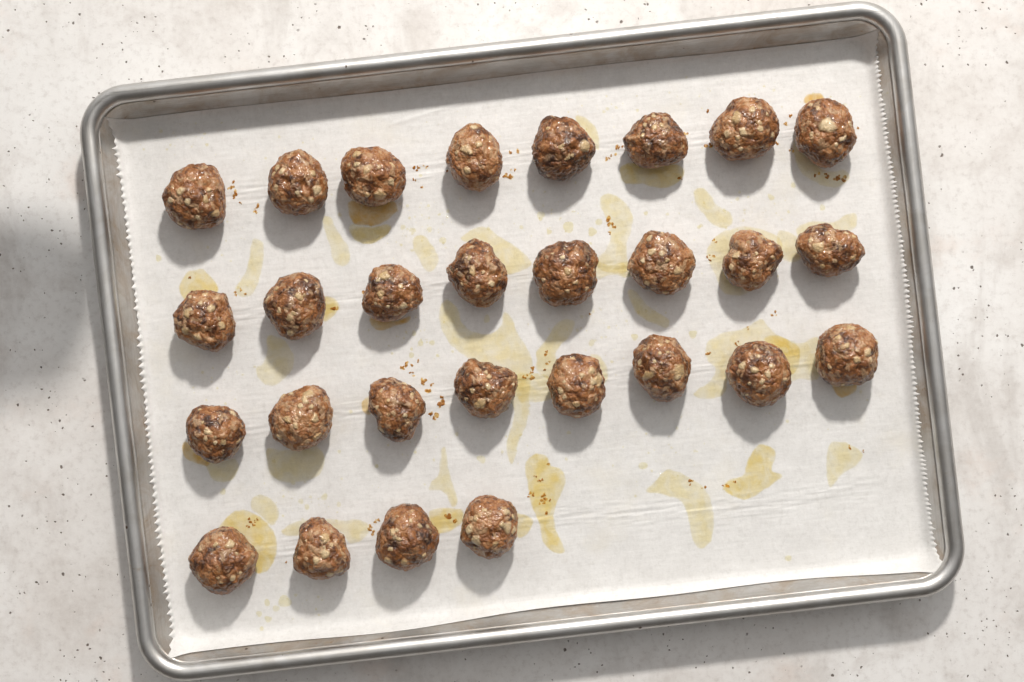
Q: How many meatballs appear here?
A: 28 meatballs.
